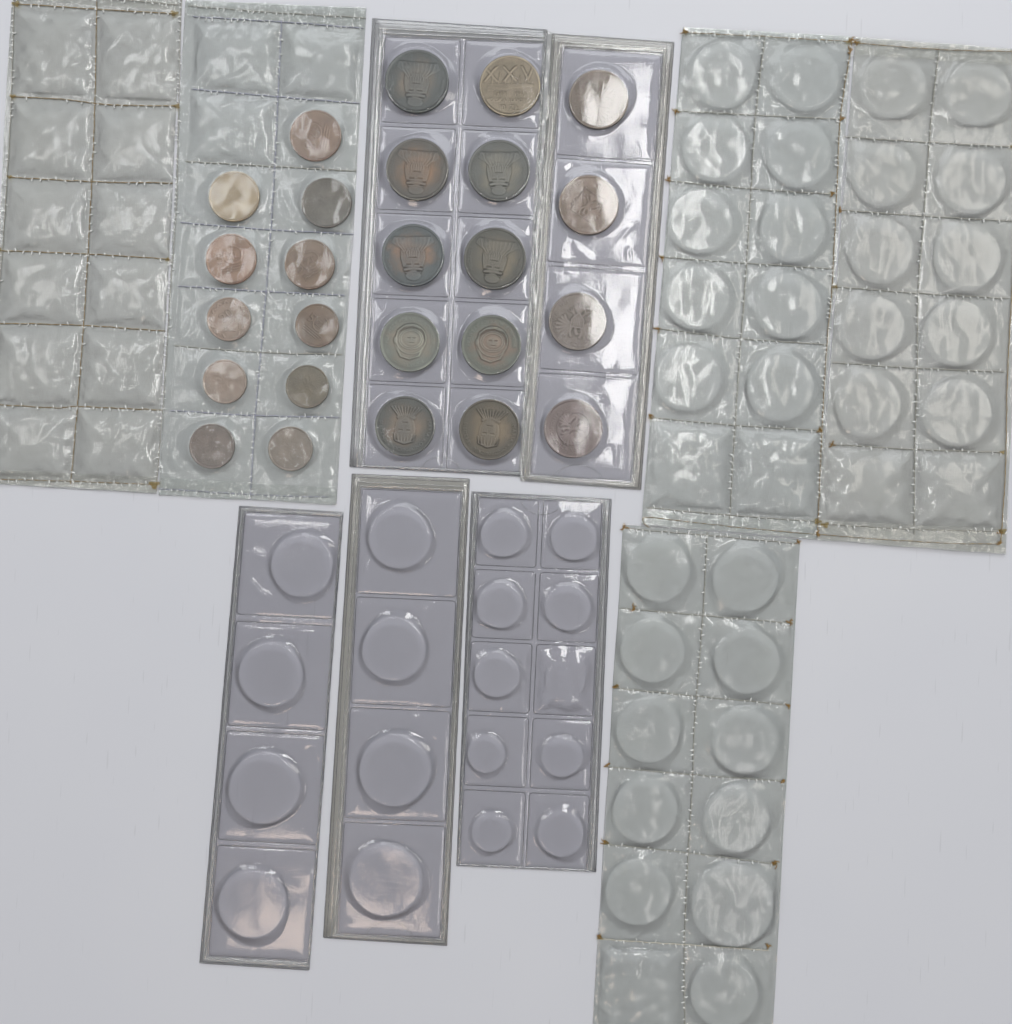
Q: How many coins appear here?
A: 25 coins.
